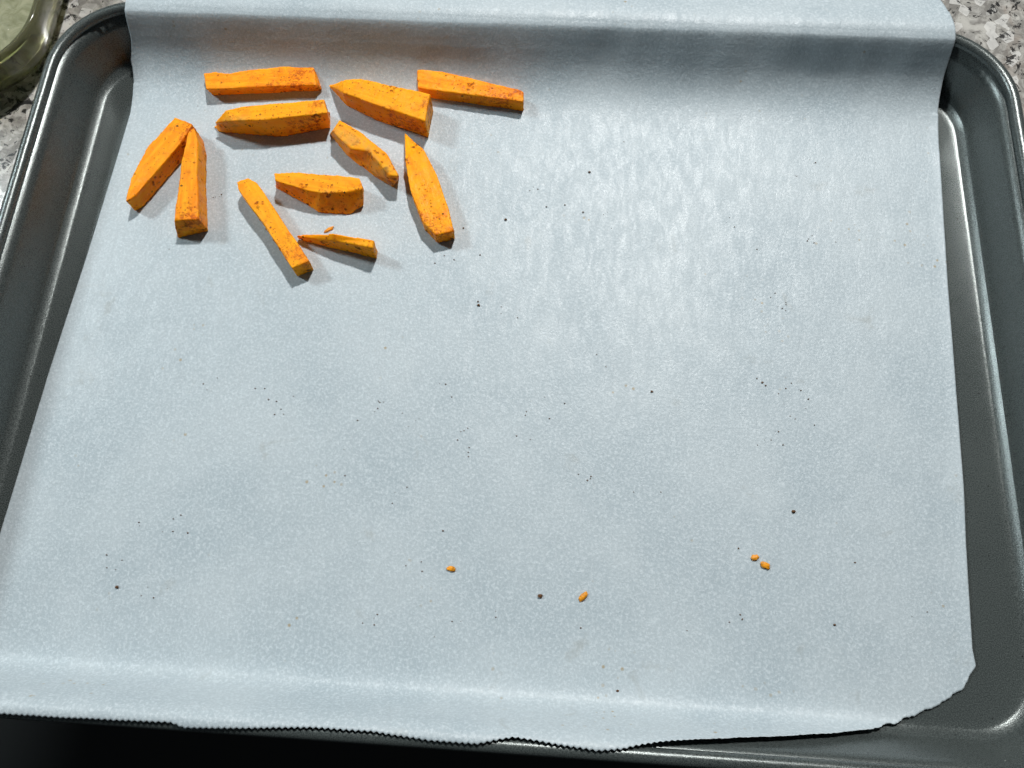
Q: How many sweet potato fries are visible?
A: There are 11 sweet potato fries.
